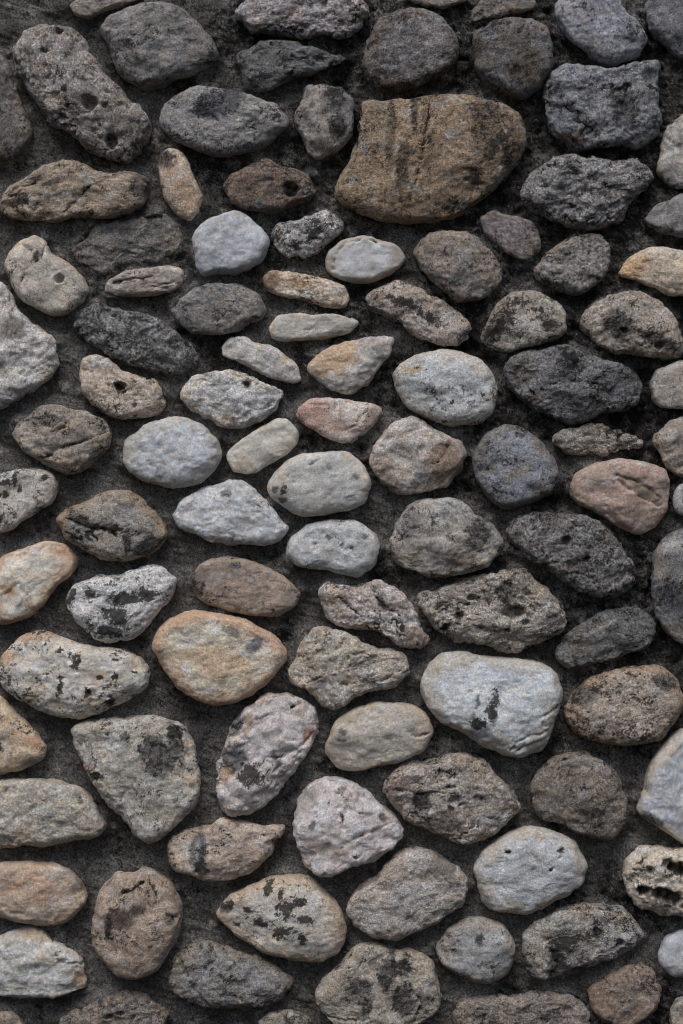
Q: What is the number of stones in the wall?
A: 104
